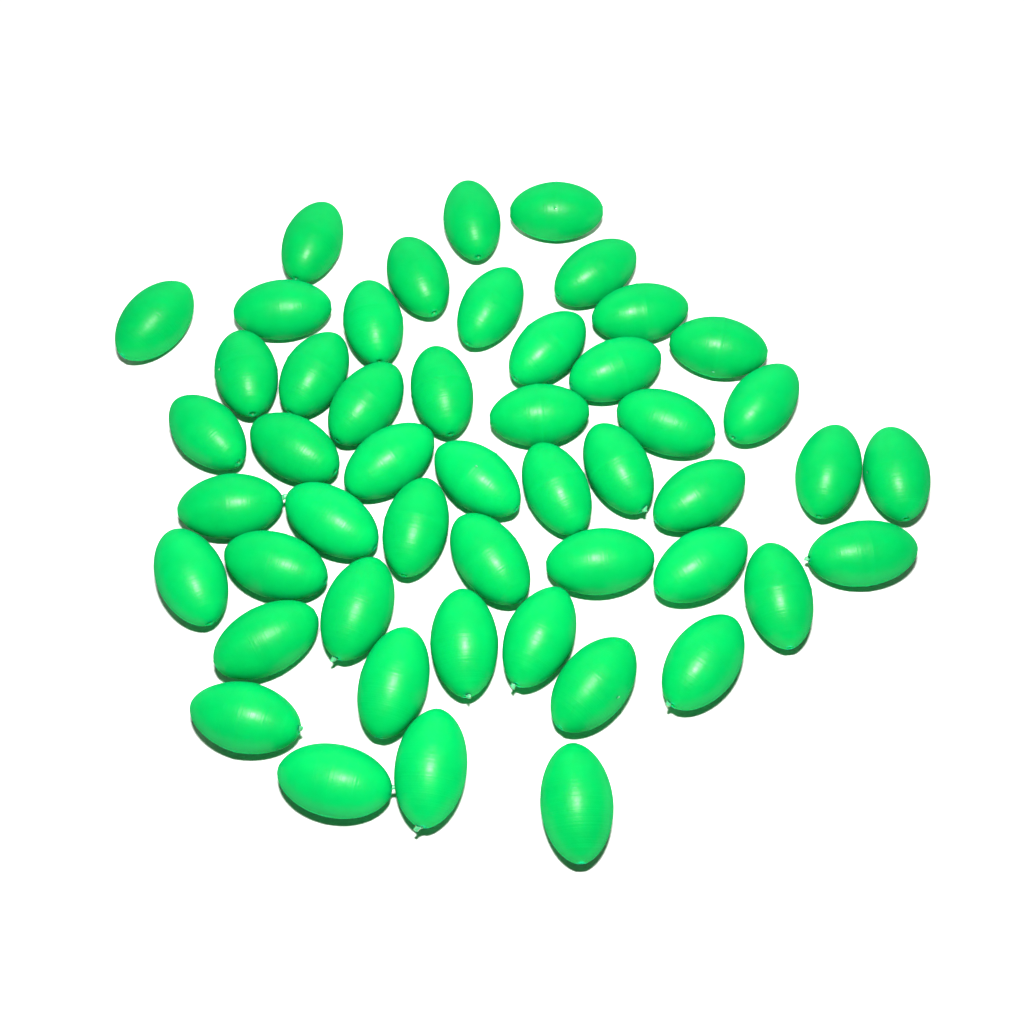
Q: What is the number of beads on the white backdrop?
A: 50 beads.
